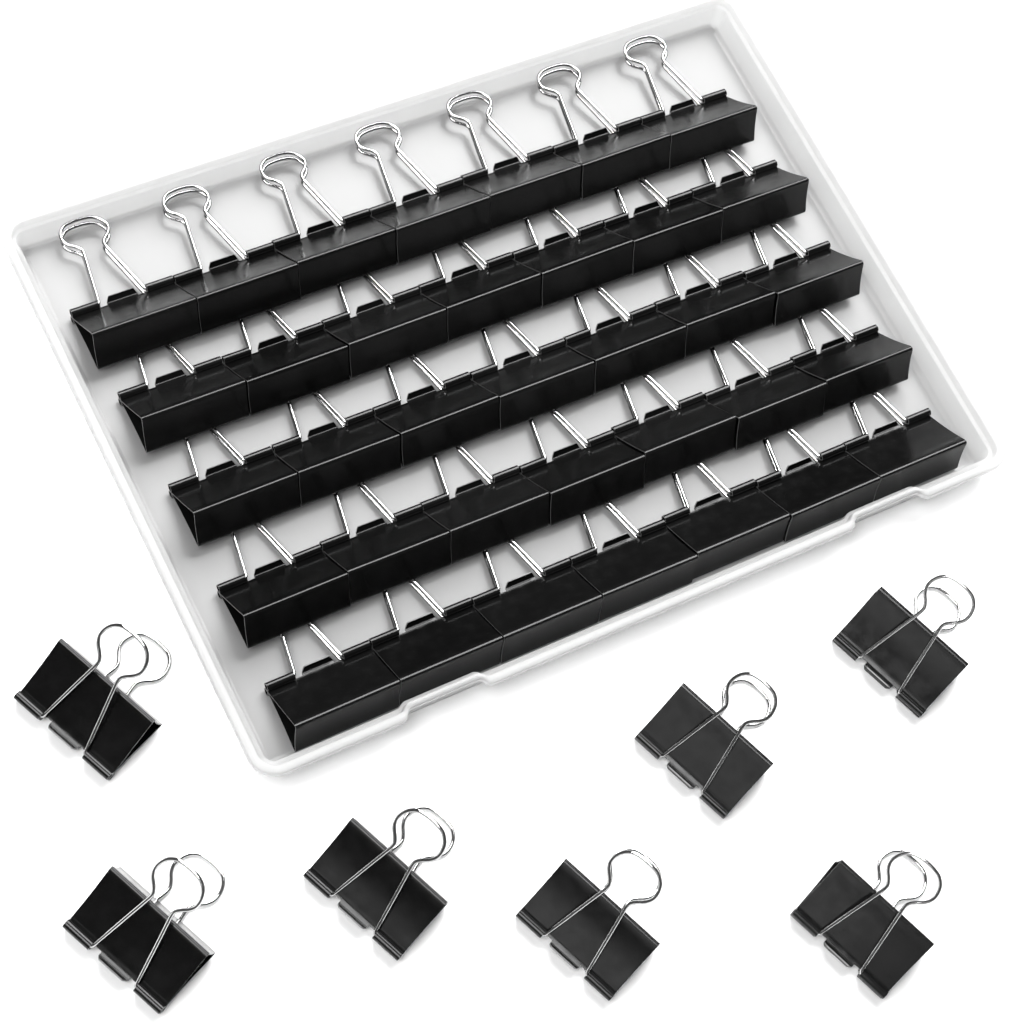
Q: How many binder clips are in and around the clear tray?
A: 42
